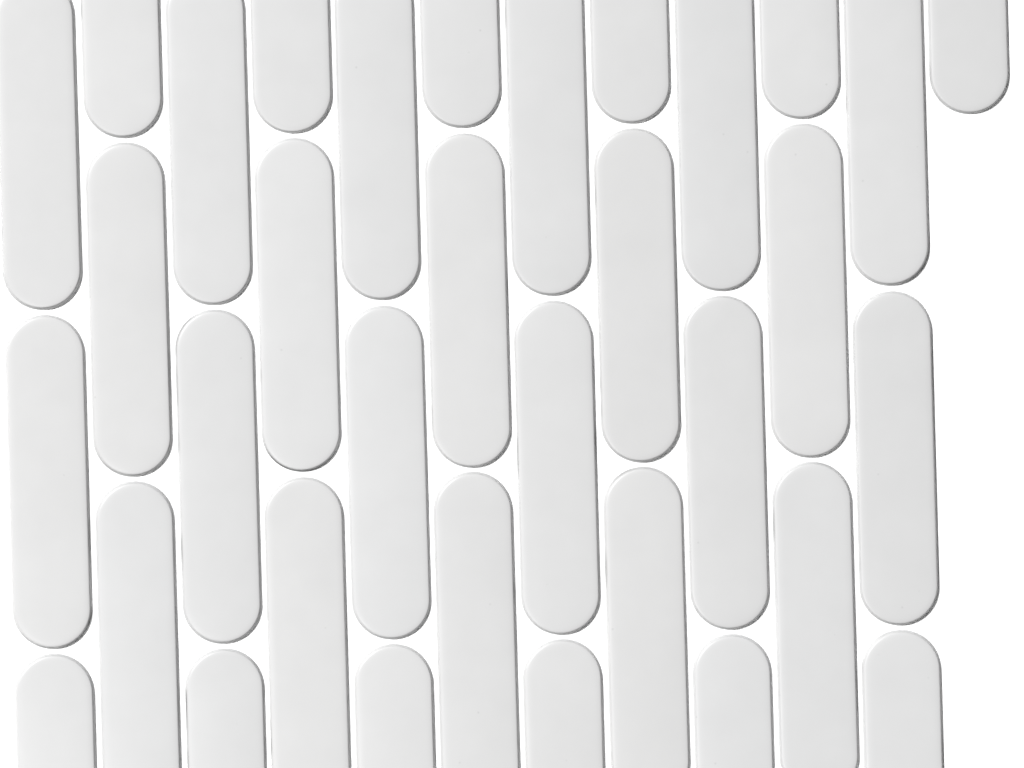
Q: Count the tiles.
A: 34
